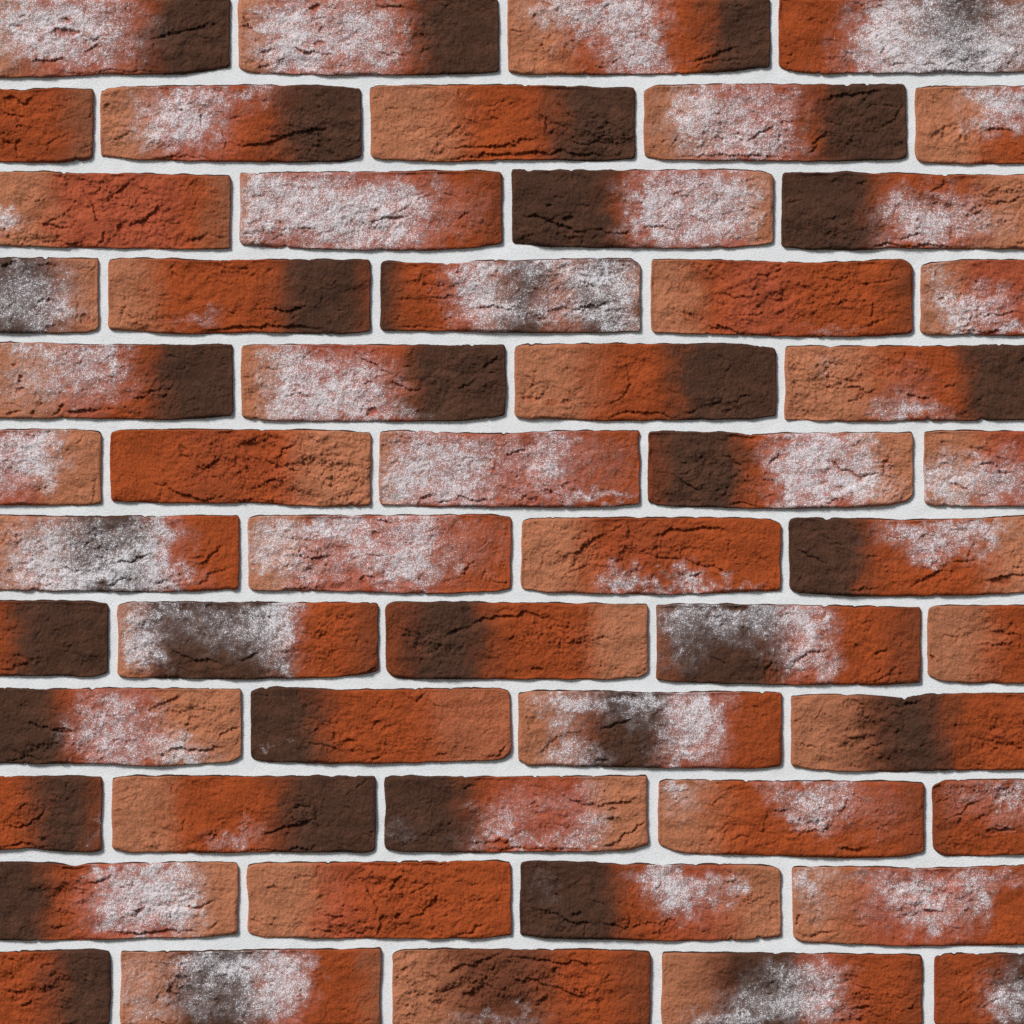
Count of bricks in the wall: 54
